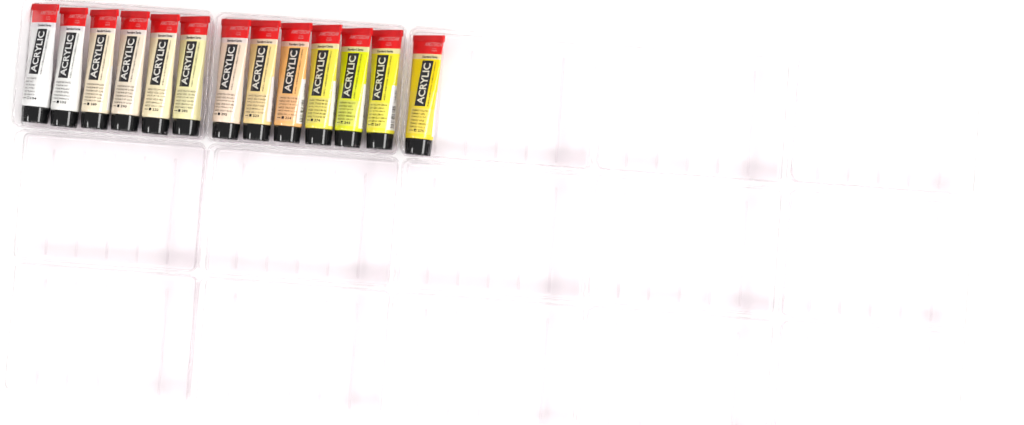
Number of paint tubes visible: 13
